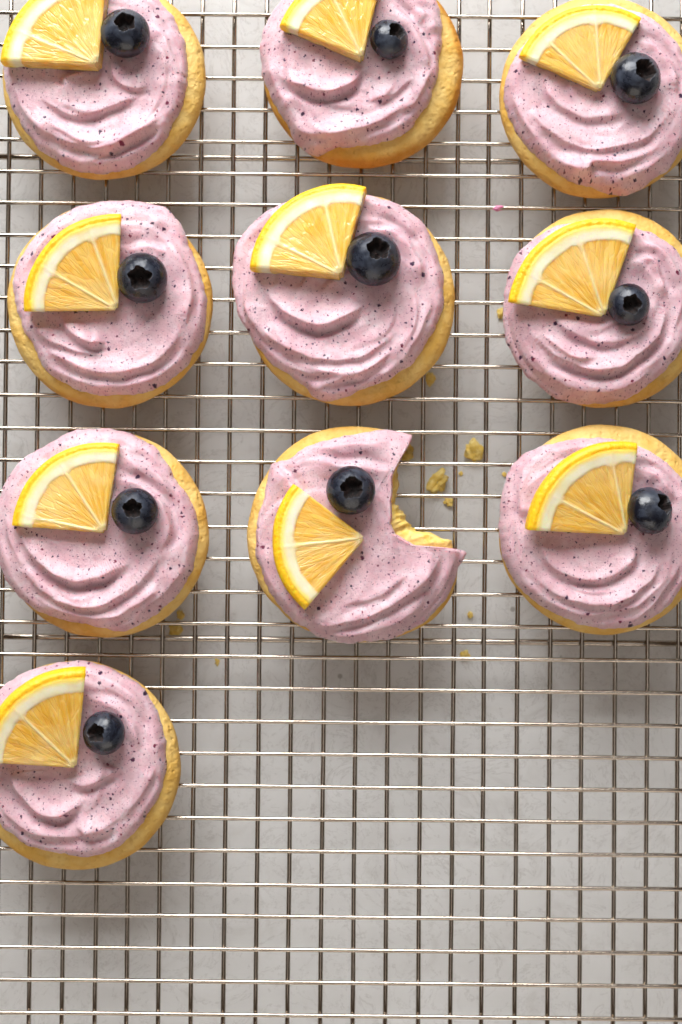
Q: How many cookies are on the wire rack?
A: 10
